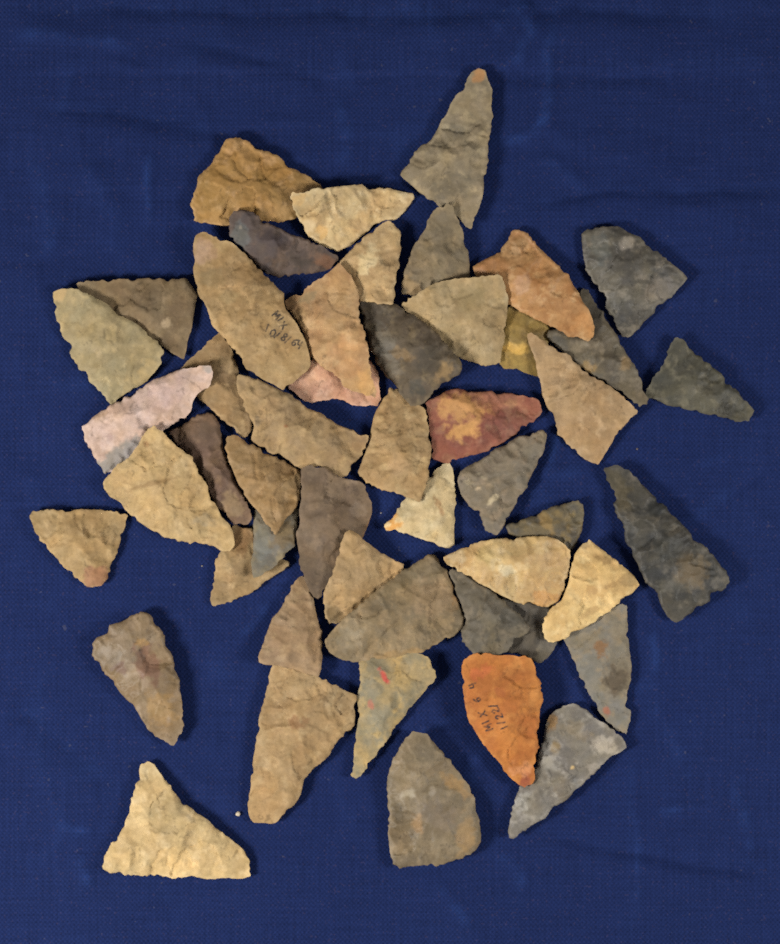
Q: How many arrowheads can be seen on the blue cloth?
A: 50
